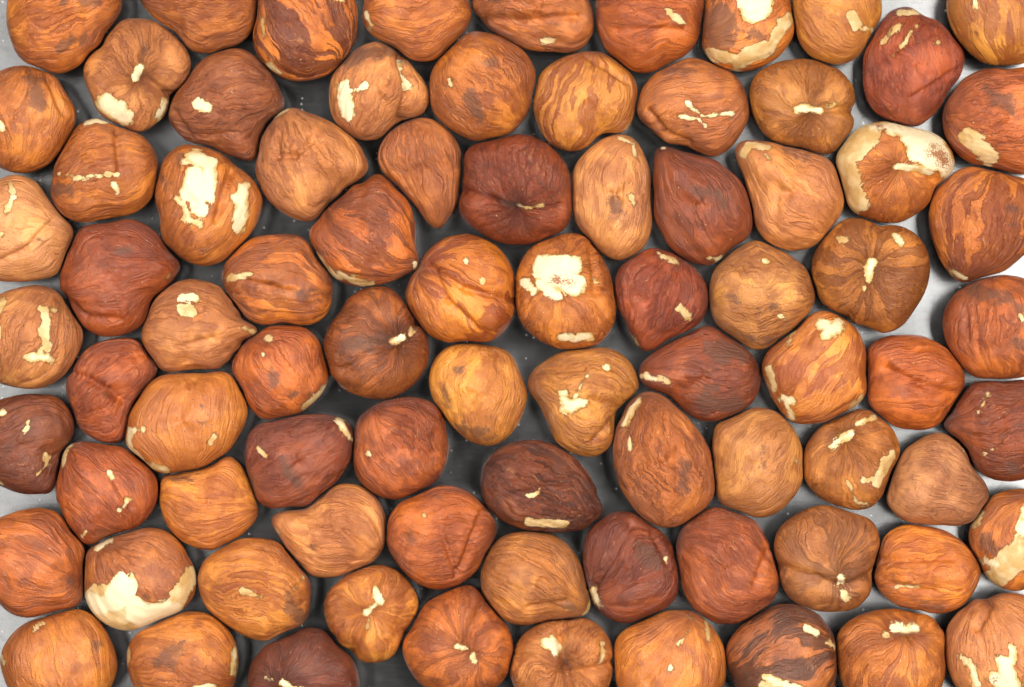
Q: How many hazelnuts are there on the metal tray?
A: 82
